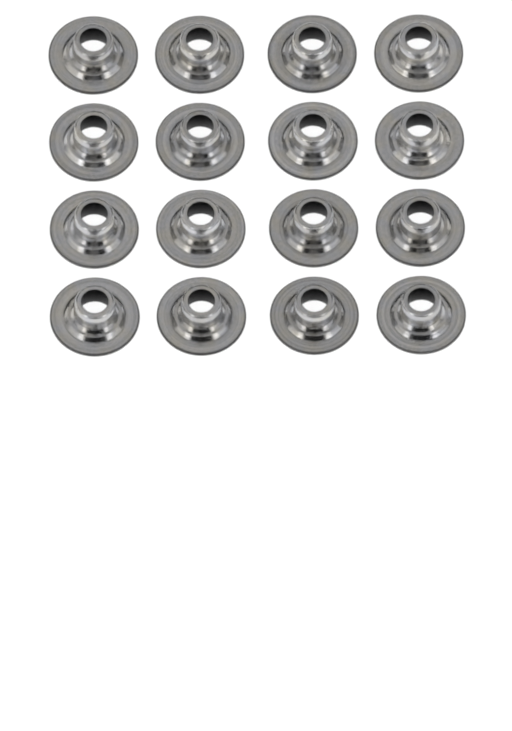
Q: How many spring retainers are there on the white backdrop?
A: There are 16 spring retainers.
